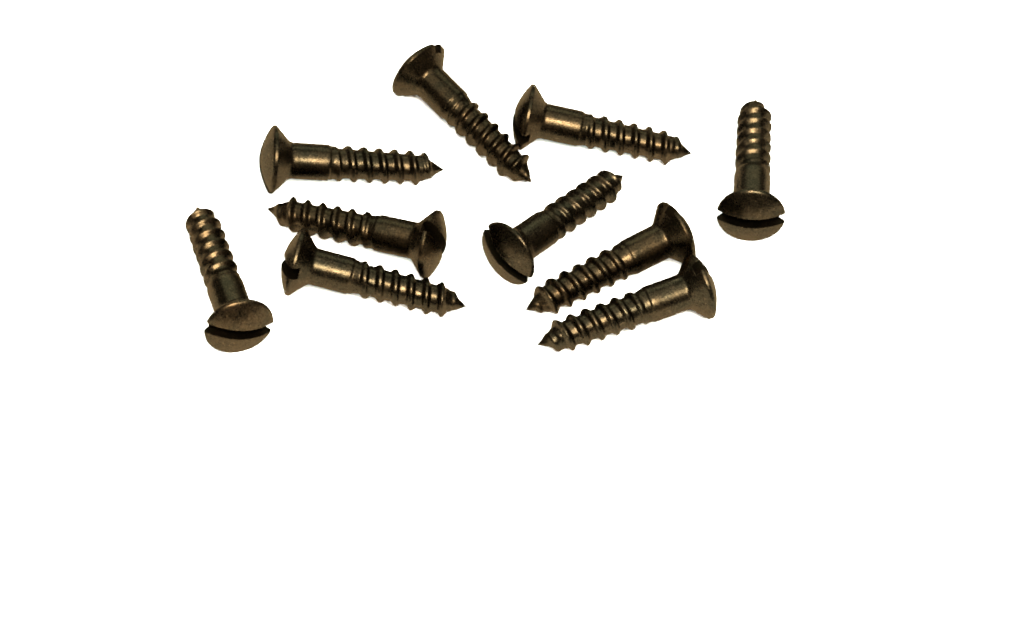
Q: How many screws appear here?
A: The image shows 10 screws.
